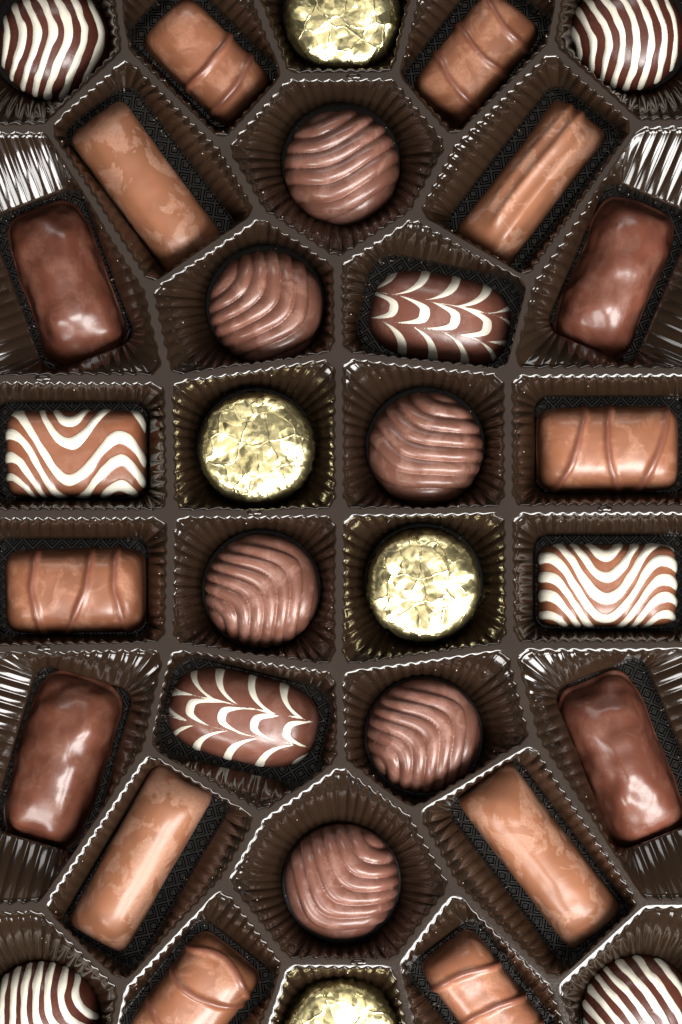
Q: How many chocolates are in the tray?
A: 32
